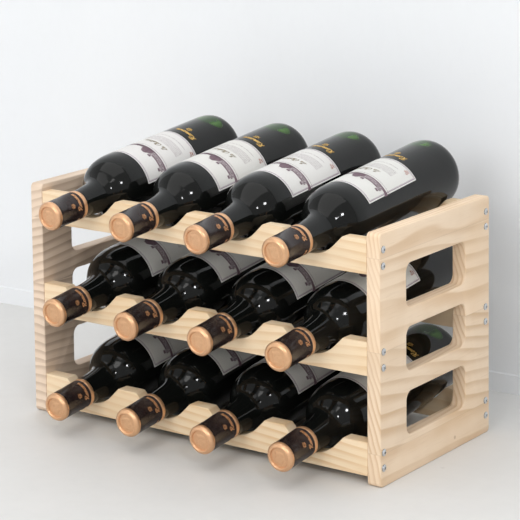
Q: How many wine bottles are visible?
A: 12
